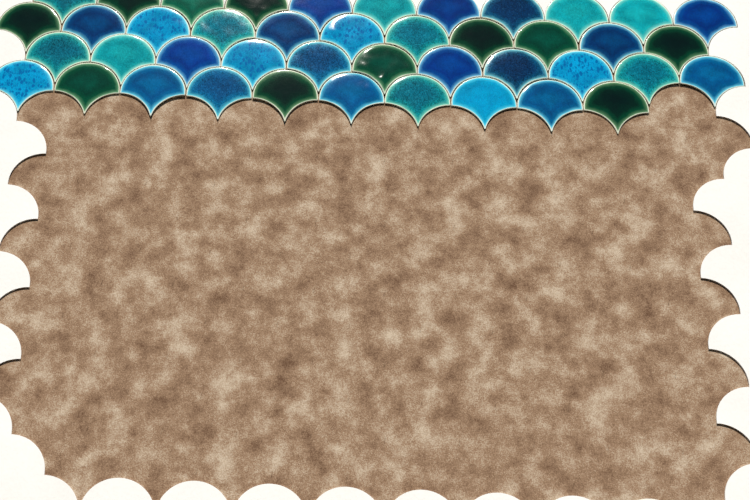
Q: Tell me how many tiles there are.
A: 43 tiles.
